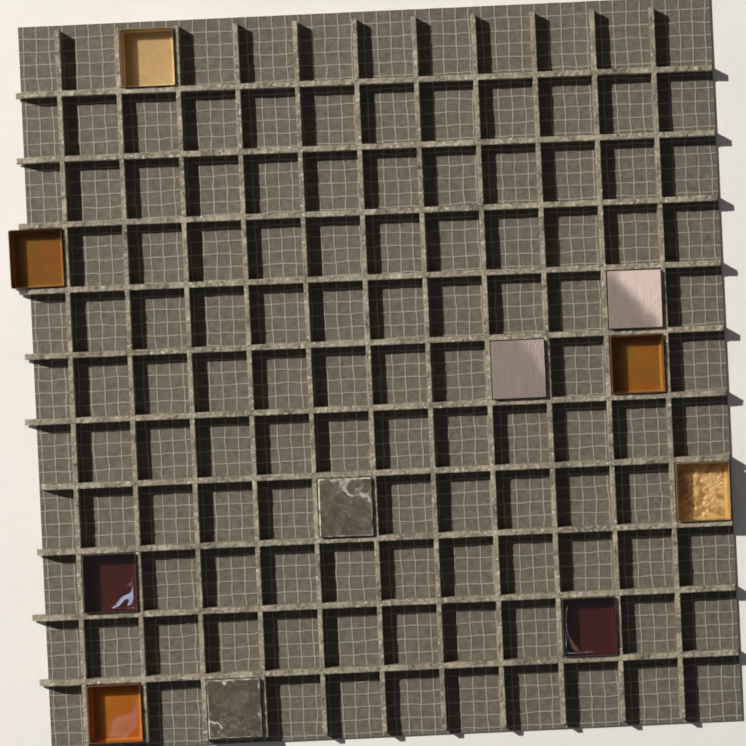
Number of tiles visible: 11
